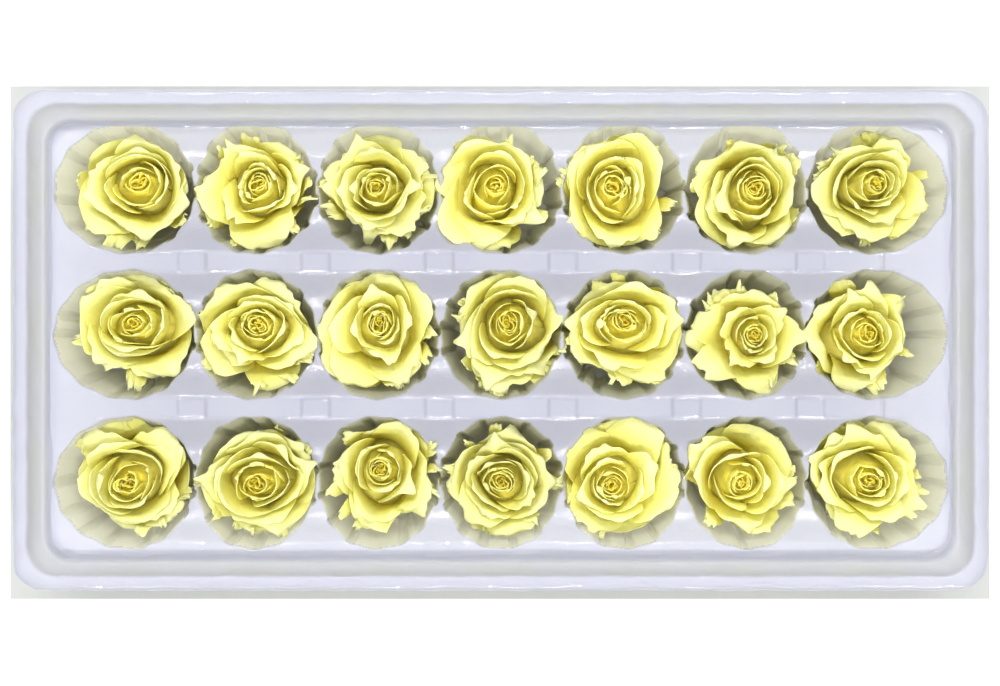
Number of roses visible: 21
